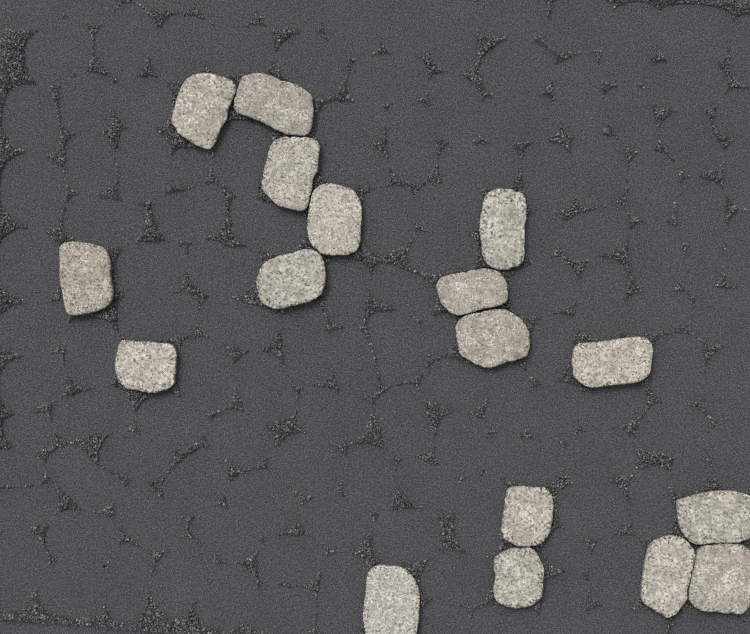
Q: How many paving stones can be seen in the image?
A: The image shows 17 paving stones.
